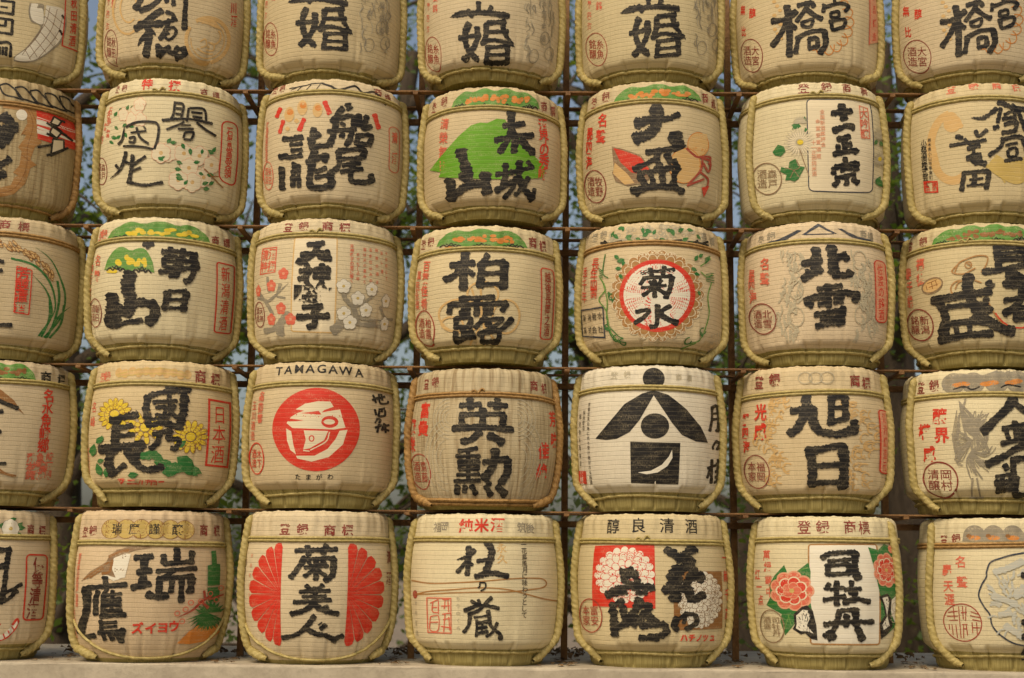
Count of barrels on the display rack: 35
